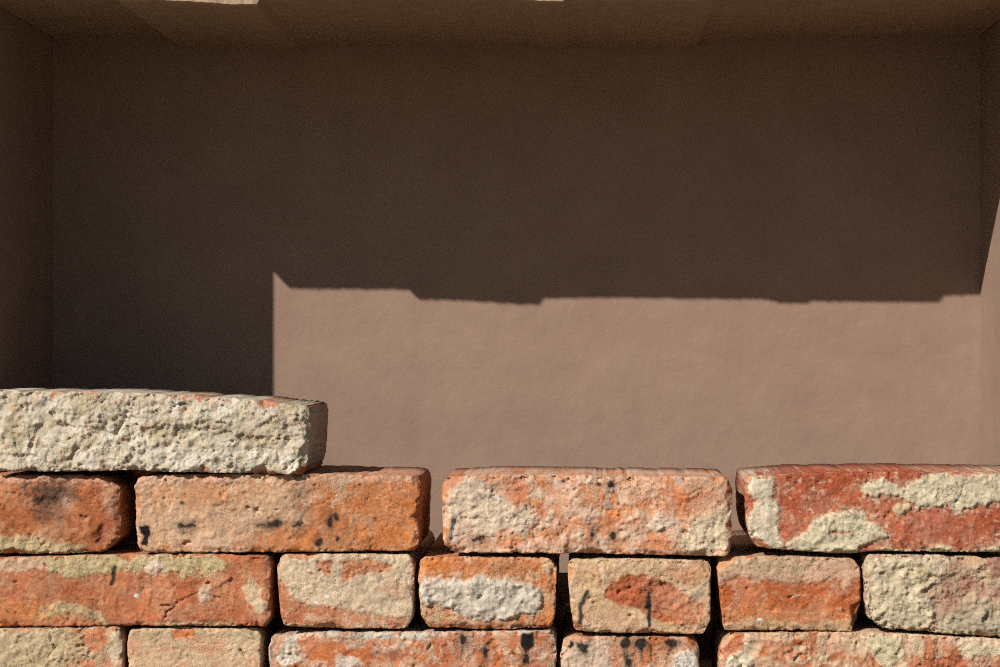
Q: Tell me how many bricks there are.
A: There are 16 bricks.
